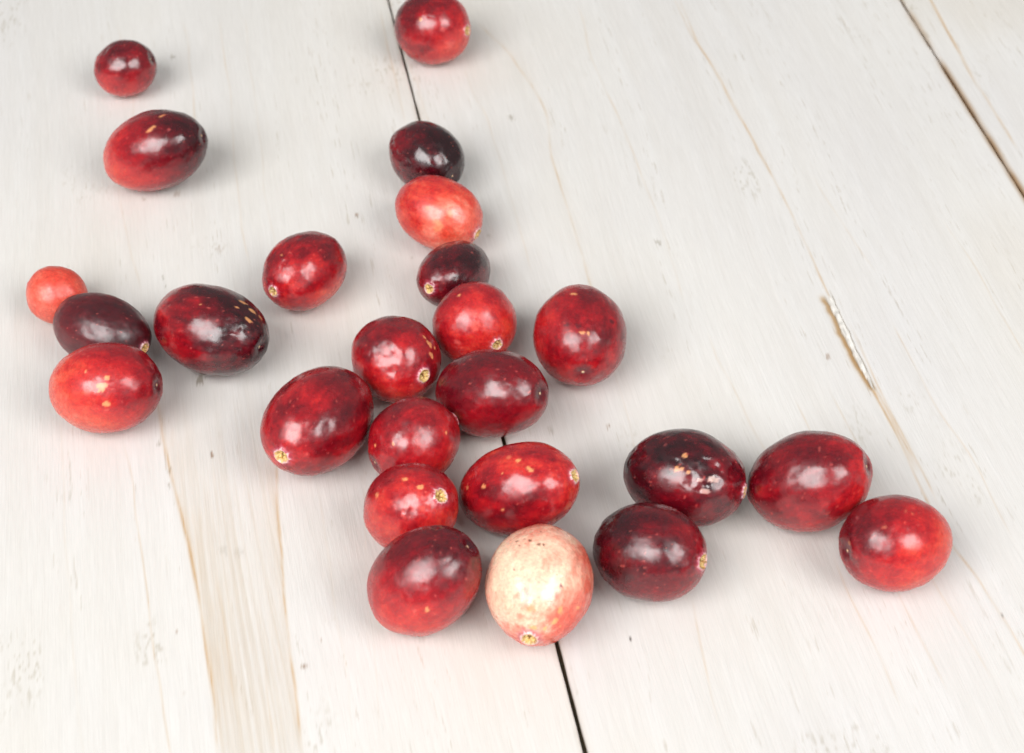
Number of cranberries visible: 25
